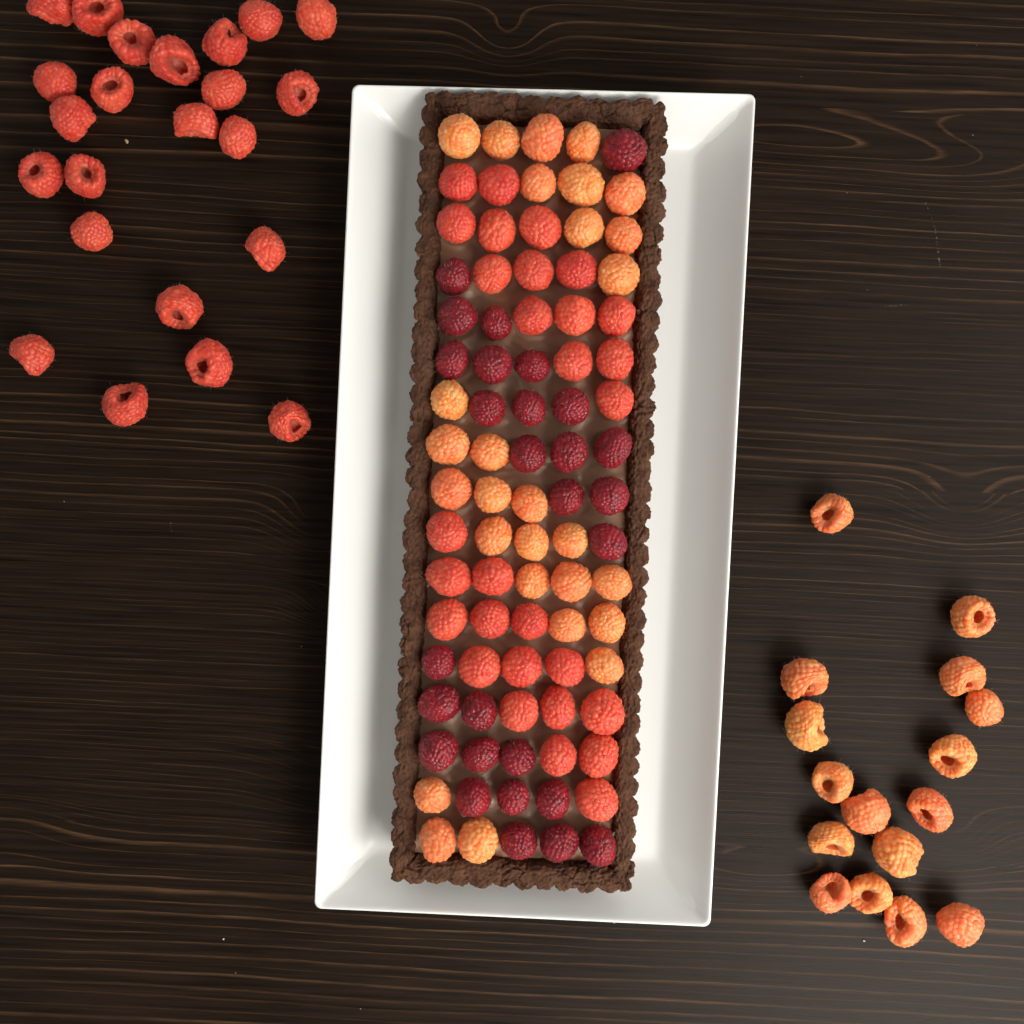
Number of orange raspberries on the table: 44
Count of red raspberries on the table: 52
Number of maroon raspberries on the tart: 28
